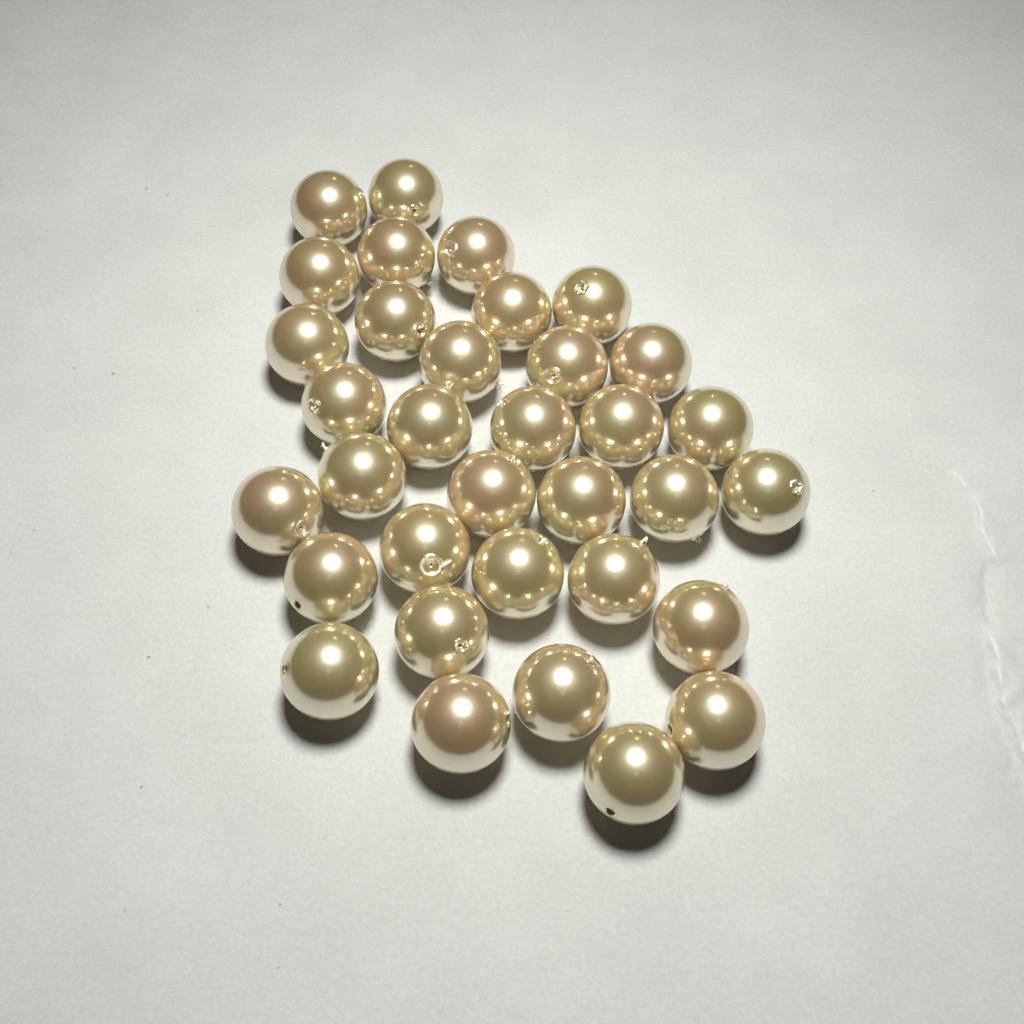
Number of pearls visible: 34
